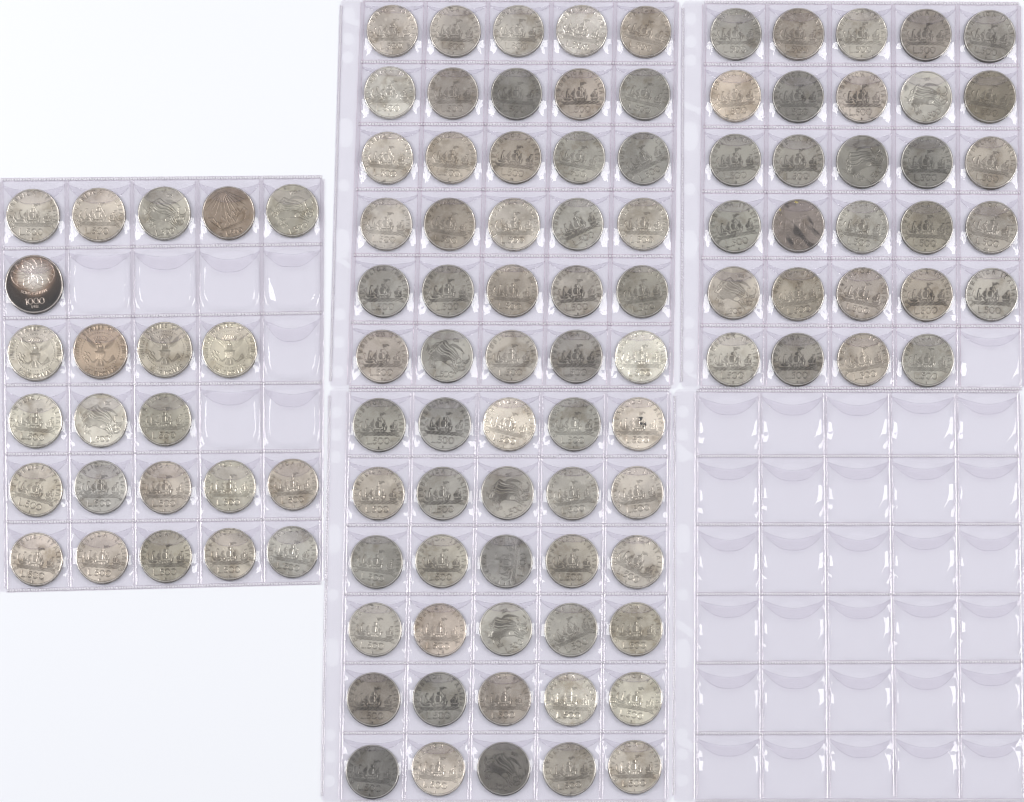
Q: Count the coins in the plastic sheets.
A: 112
